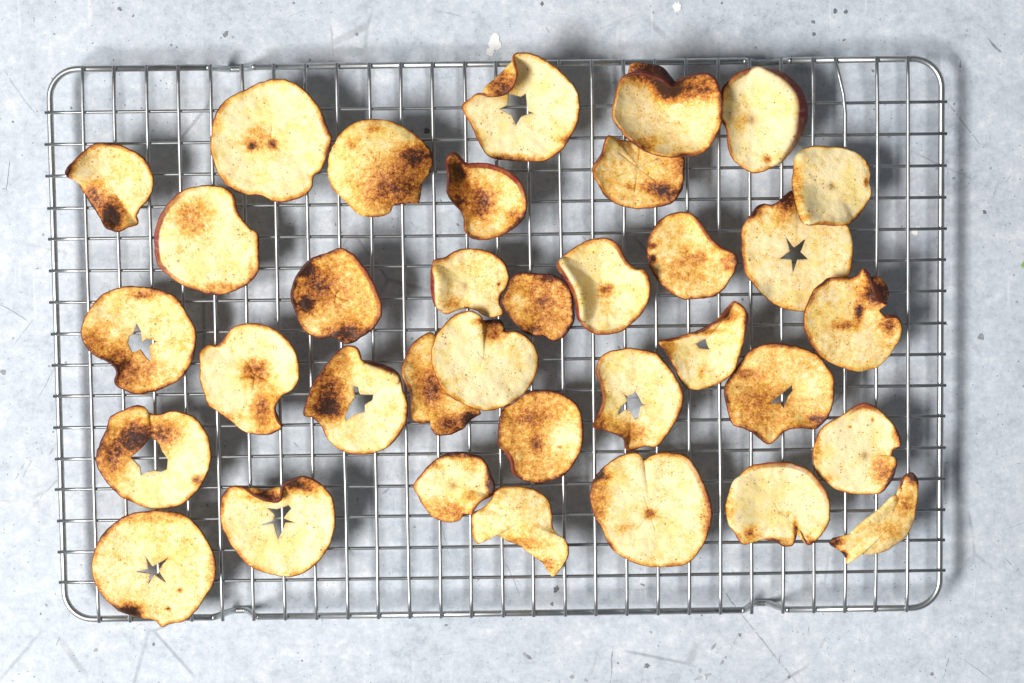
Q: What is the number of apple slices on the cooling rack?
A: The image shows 35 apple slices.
